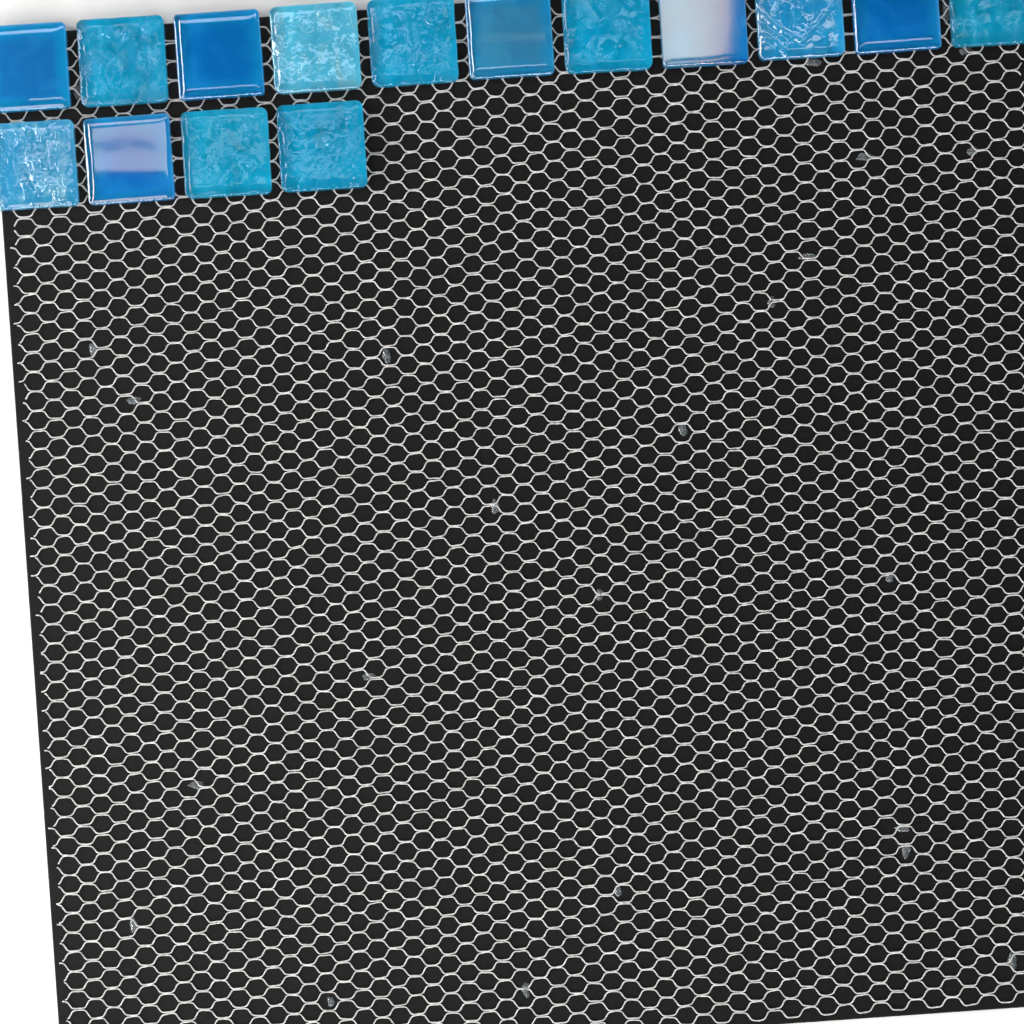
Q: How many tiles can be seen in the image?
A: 15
